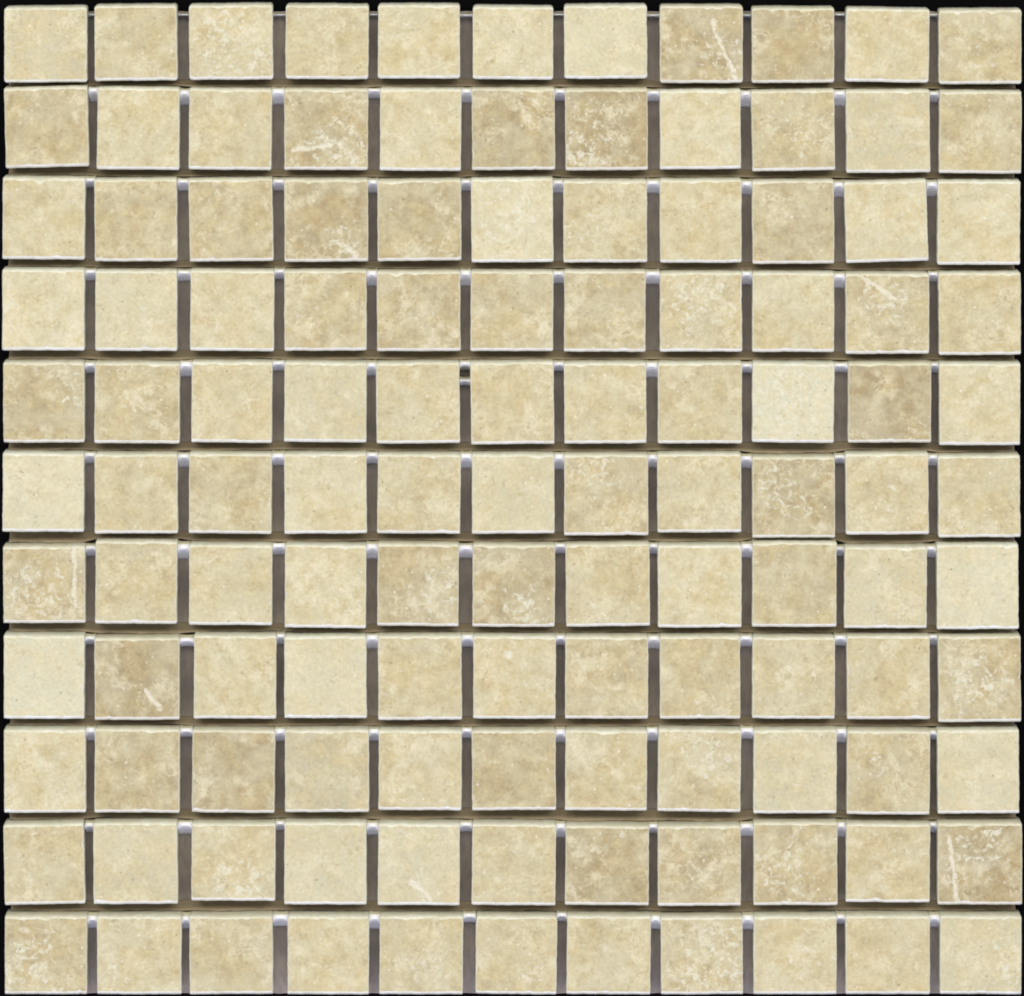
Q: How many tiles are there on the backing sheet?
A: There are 121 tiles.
